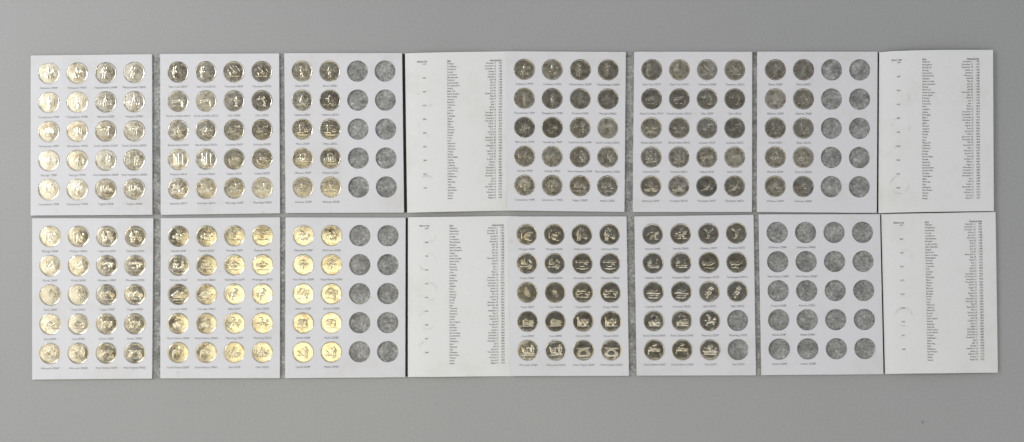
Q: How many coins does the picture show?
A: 188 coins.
